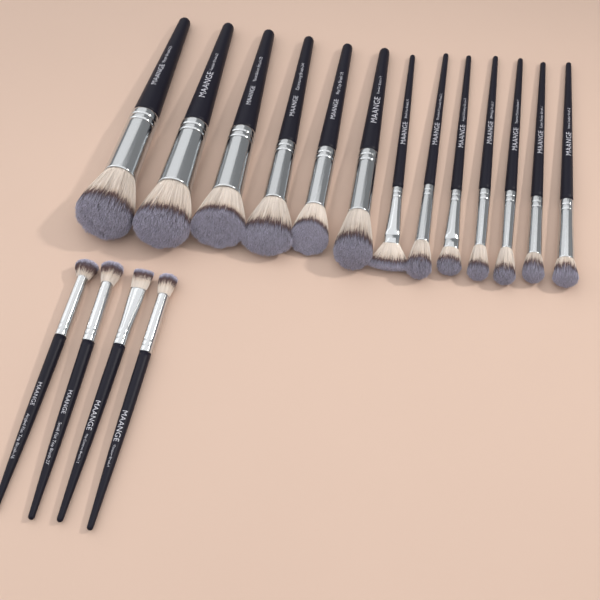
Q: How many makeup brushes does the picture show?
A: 17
